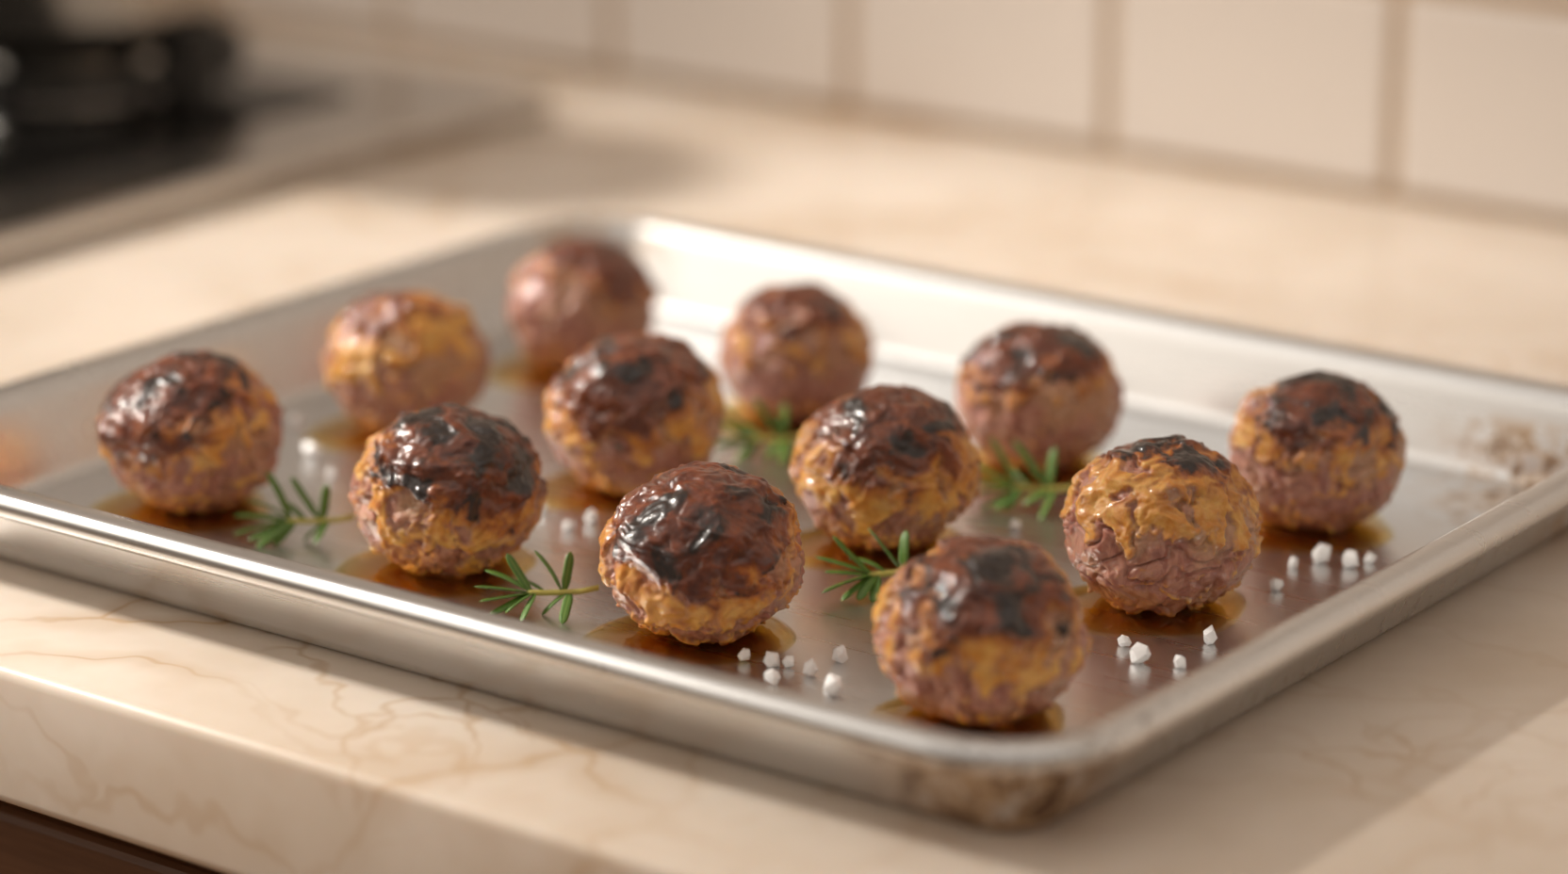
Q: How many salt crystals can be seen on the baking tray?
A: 23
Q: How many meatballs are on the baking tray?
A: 12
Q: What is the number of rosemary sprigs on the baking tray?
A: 5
